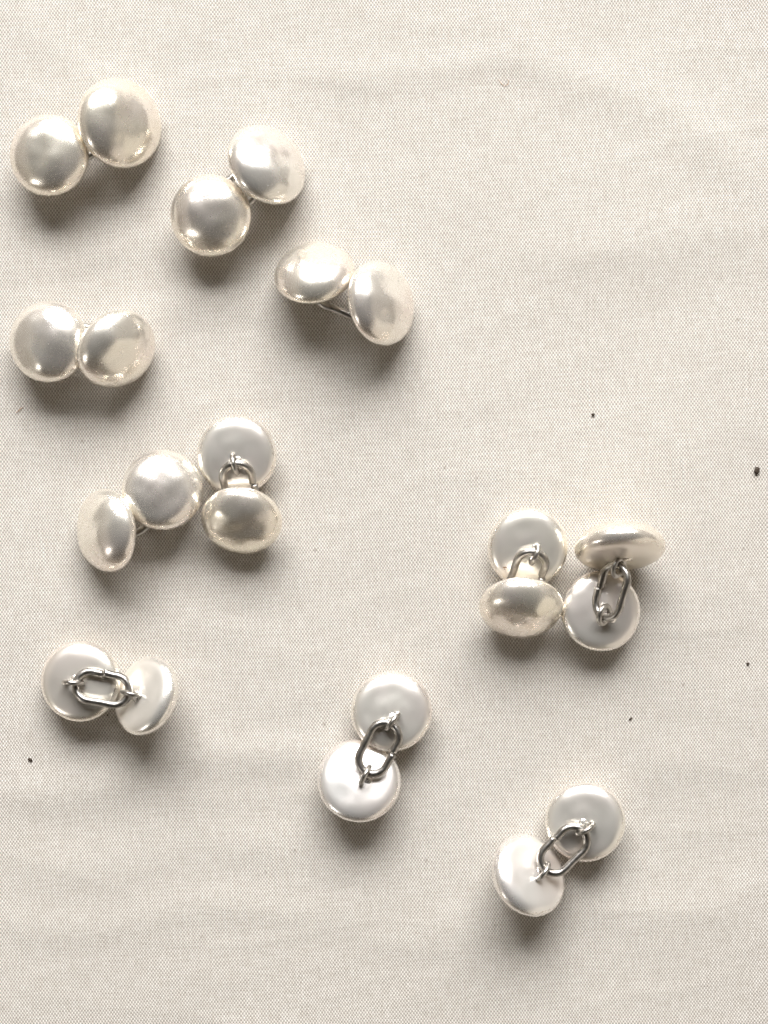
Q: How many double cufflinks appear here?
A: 11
